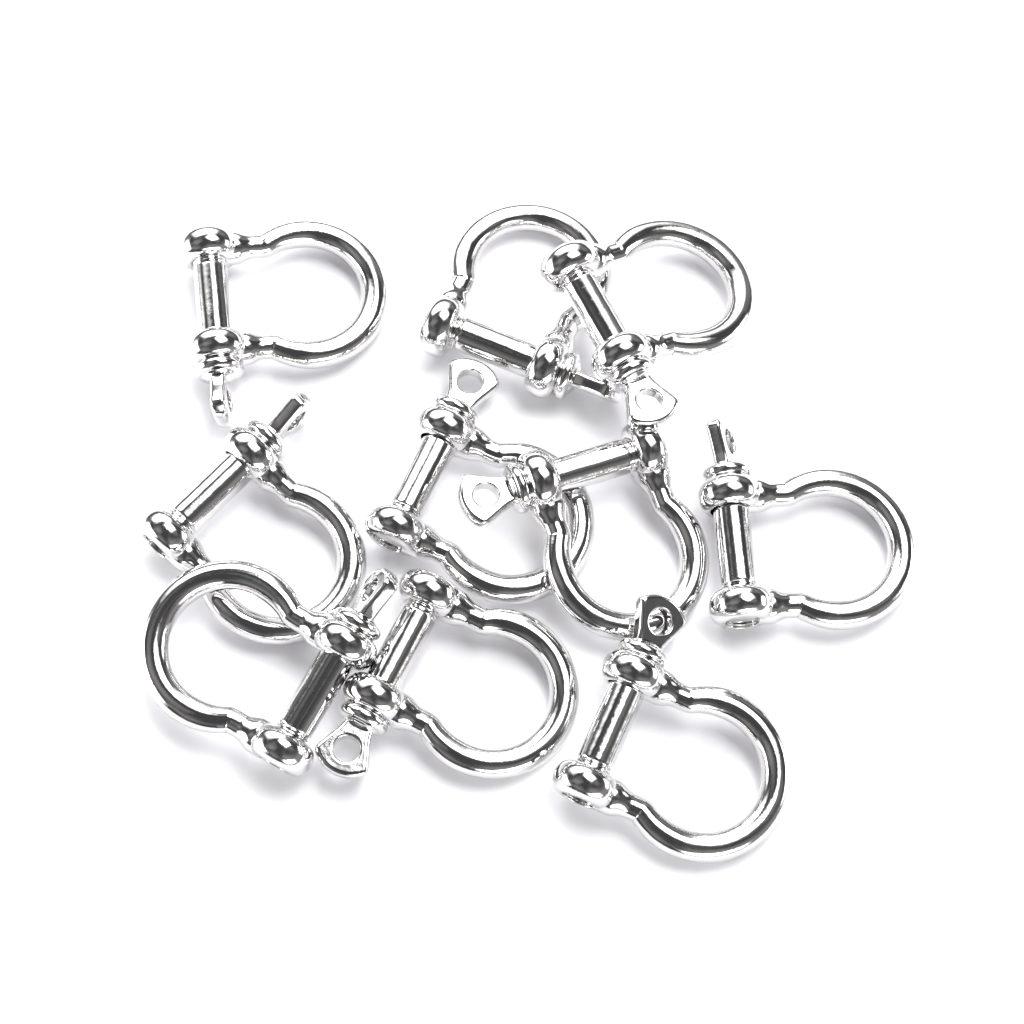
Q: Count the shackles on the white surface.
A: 10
